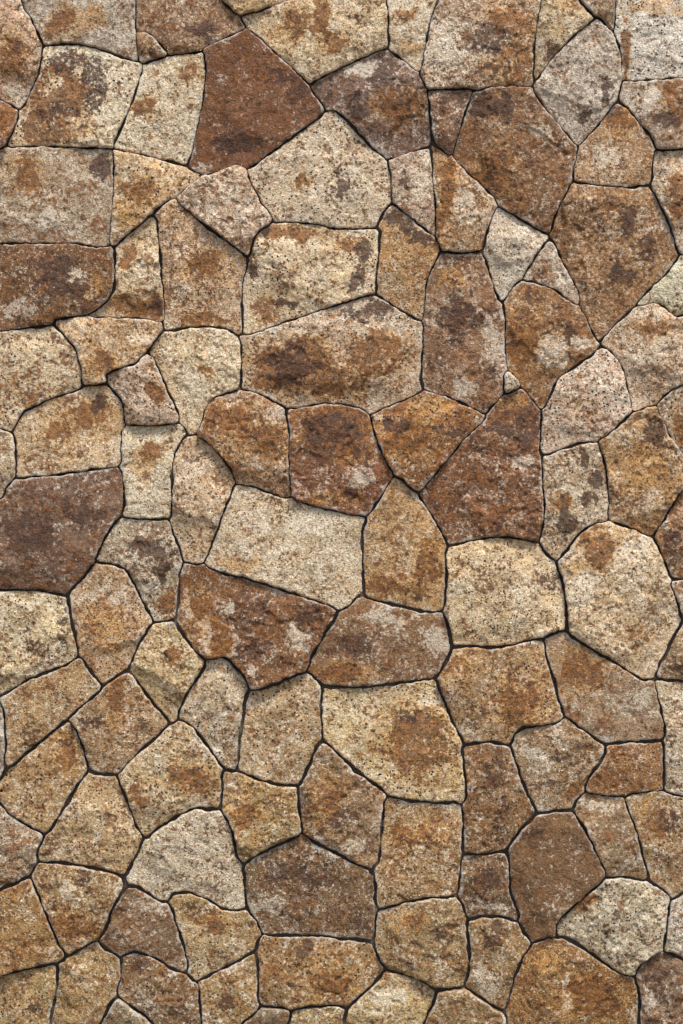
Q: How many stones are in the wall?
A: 117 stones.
